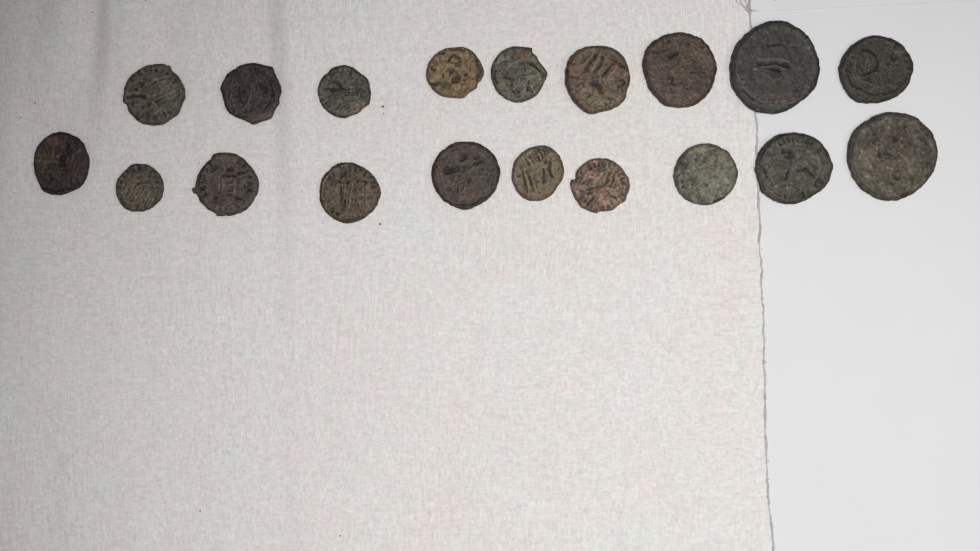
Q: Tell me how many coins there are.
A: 19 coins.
